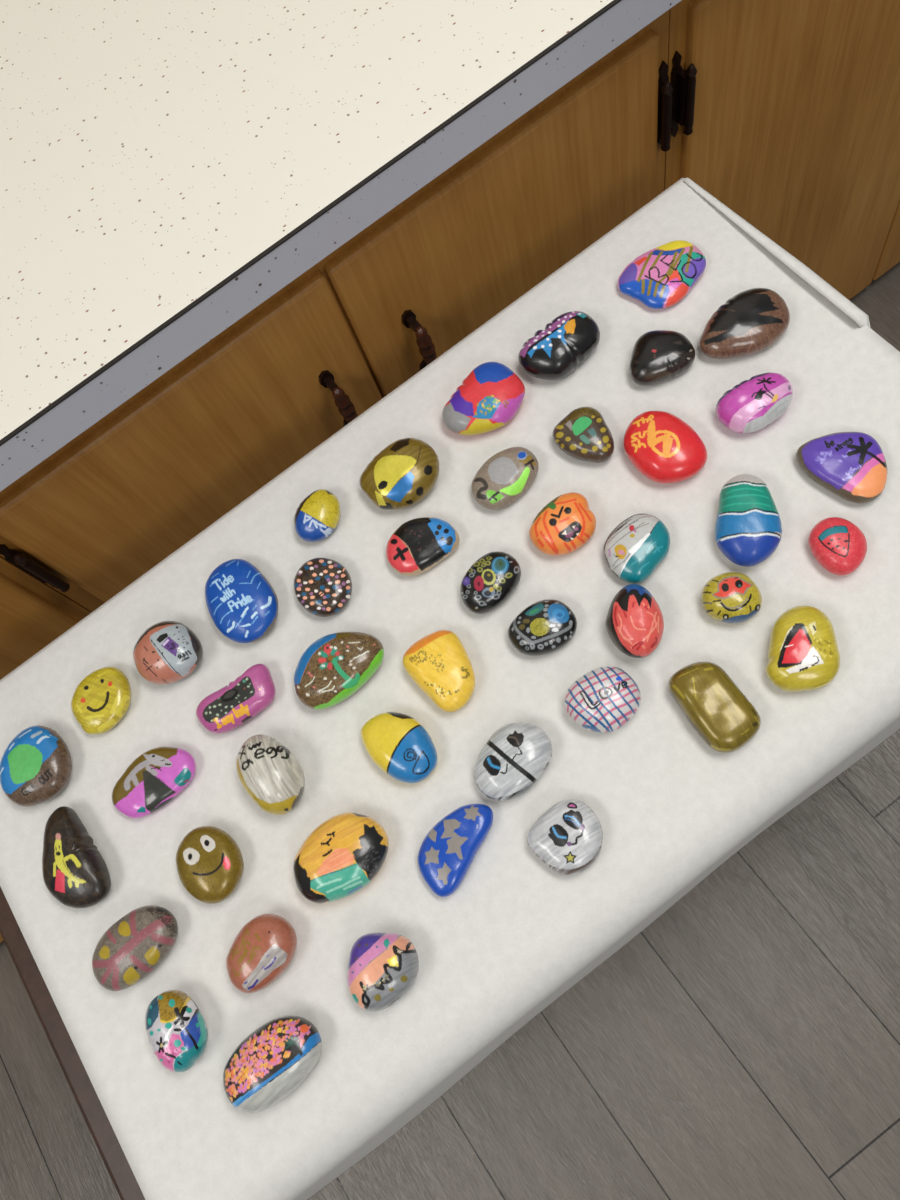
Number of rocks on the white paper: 46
